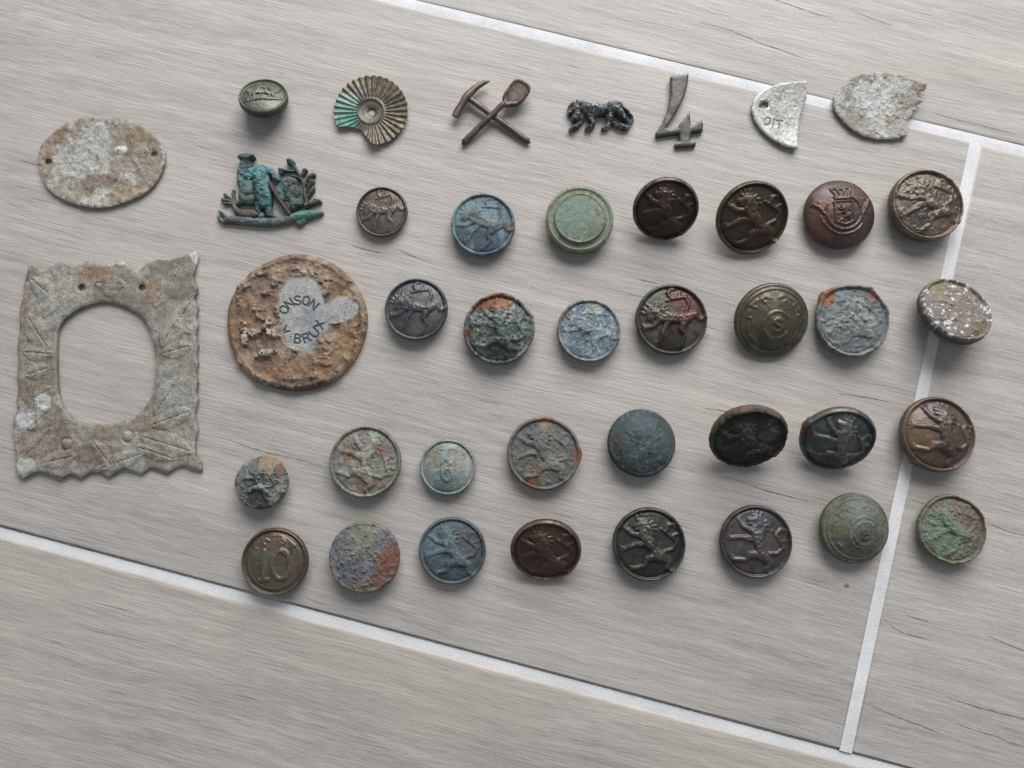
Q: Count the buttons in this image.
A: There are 31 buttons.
